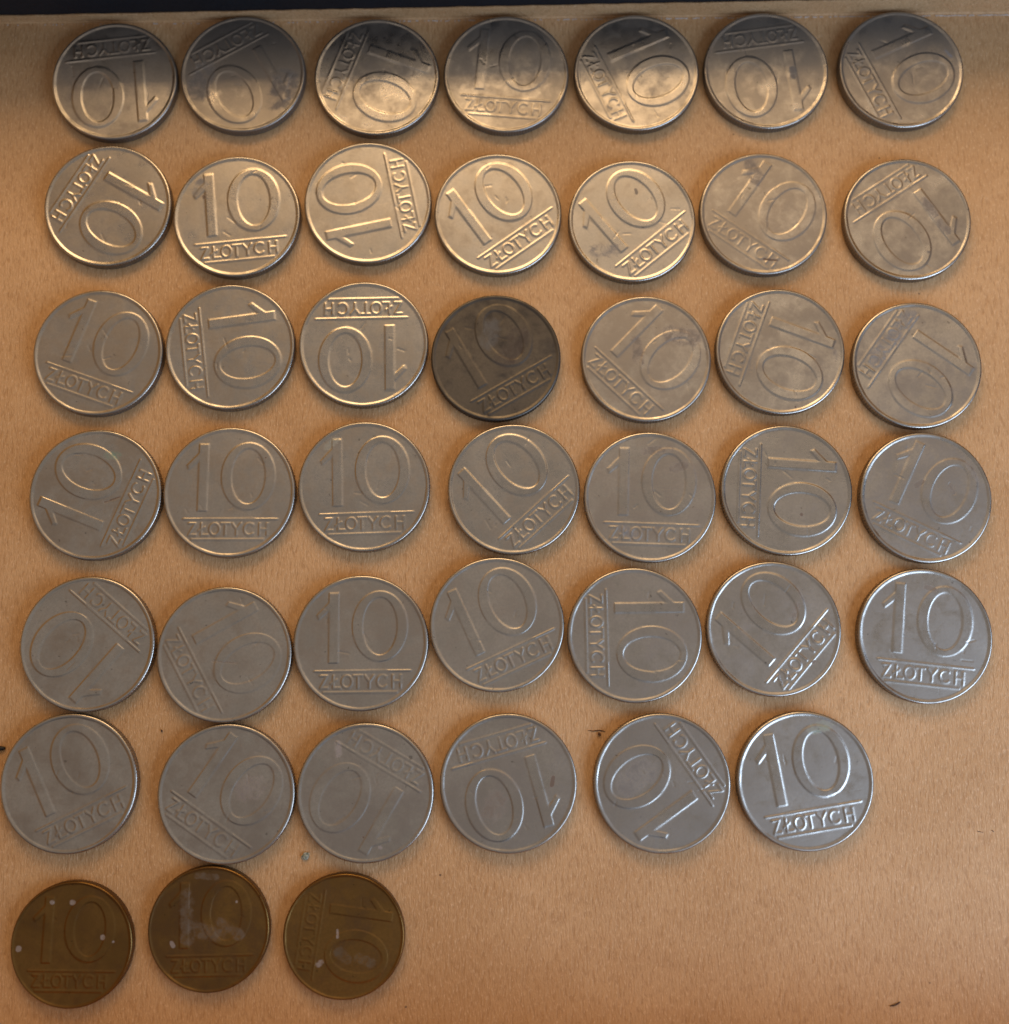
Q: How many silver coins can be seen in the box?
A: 40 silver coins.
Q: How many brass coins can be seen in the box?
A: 3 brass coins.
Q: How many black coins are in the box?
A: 1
